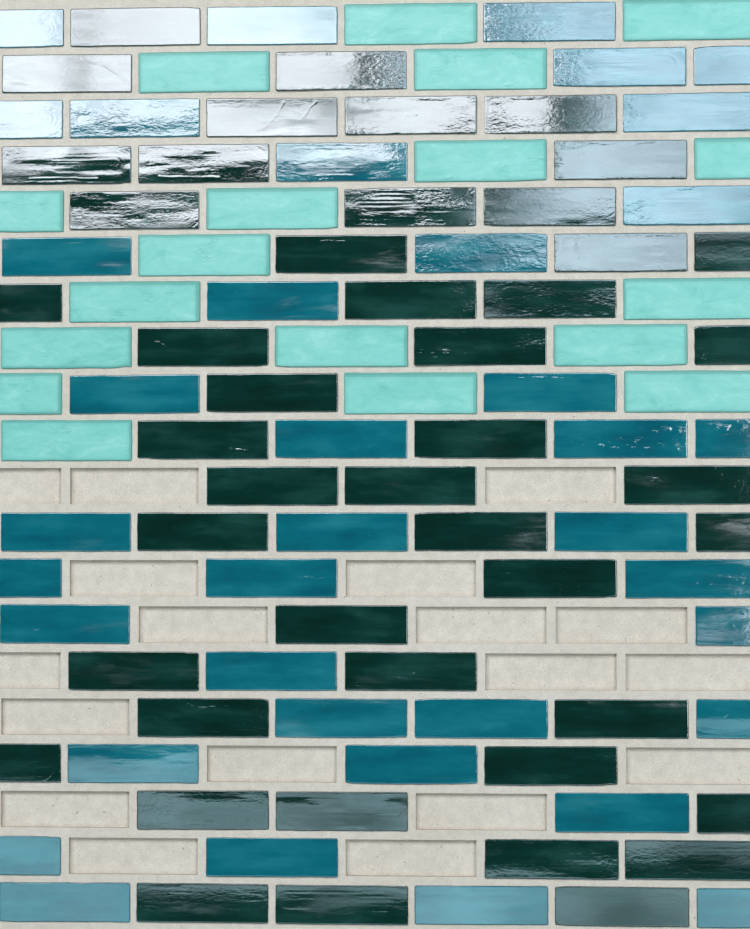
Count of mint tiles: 18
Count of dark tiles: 46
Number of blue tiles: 38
